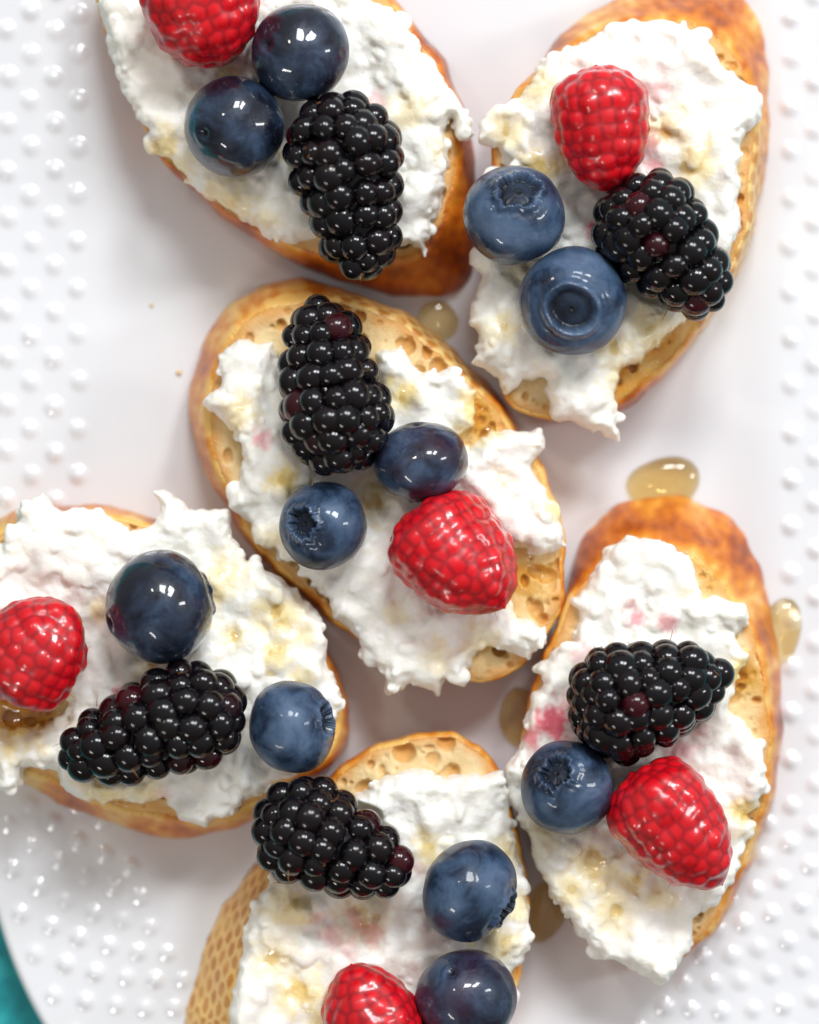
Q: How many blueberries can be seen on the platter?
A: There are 11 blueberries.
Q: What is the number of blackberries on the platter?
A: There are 6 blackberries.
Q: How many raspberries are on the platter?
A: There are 6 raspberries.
